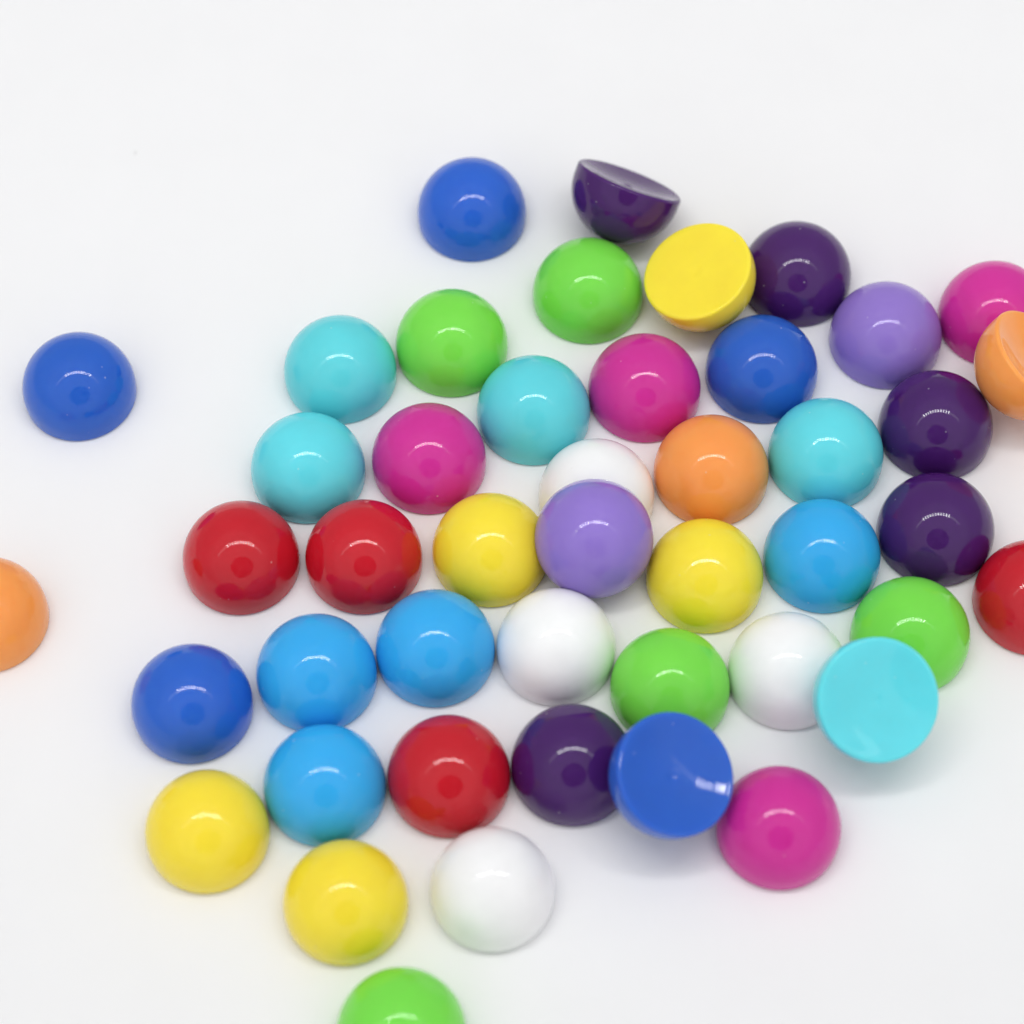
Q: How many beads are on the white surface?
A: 46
